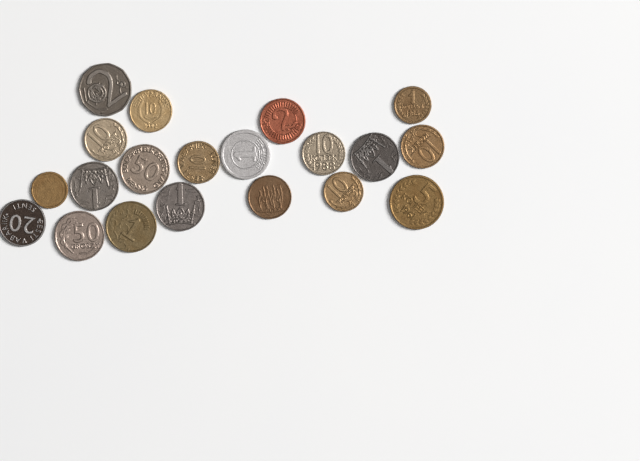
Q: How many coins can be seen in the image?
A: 20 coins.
